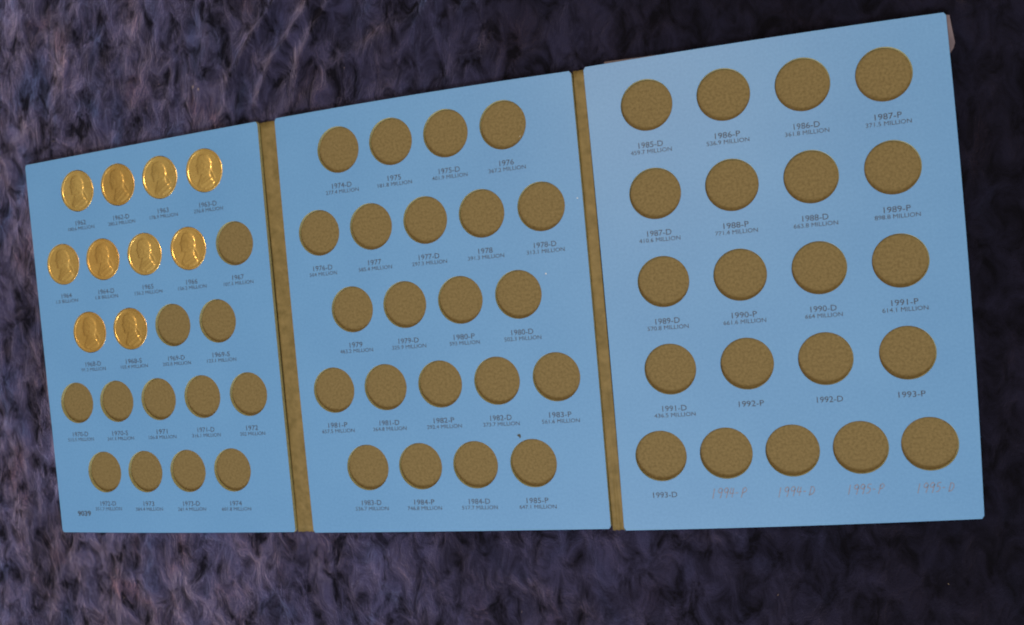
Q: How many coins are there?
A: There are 10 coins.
